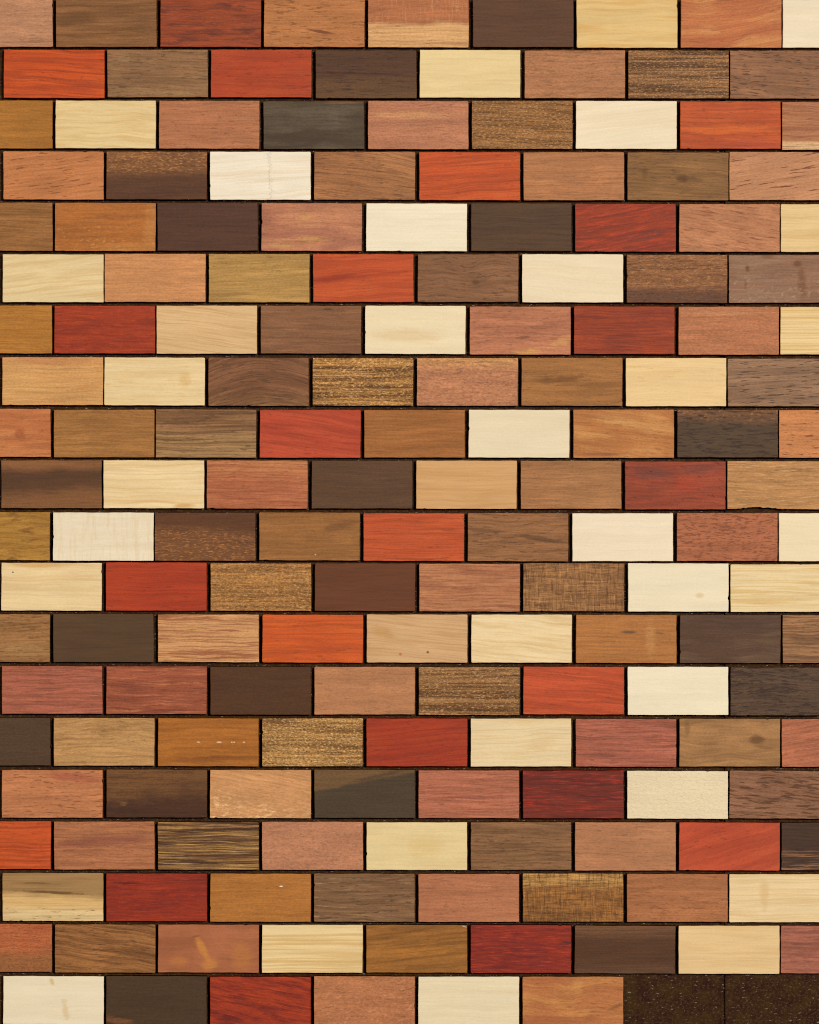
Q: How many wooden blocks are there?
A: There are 168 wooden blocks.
